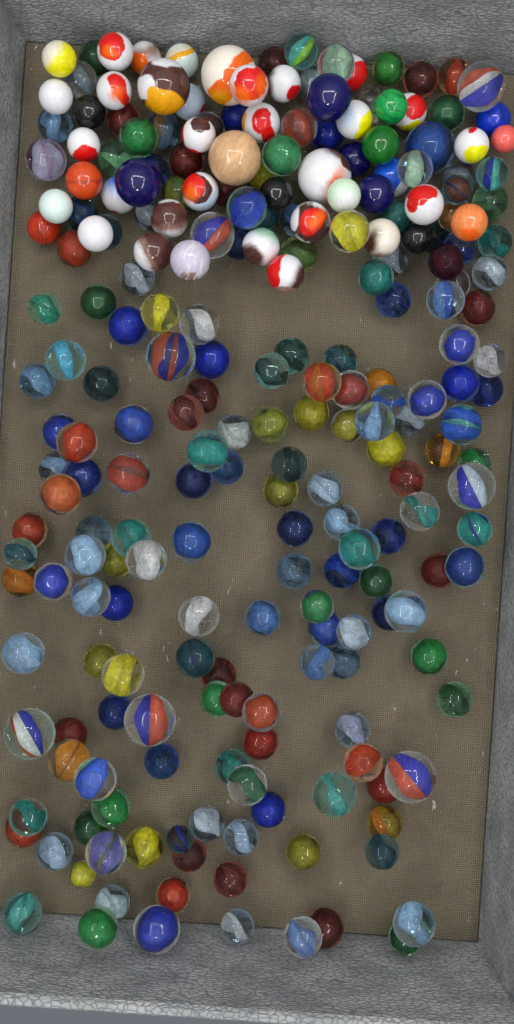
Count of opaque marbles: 48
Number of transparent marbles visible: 192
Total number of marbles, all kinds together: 240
